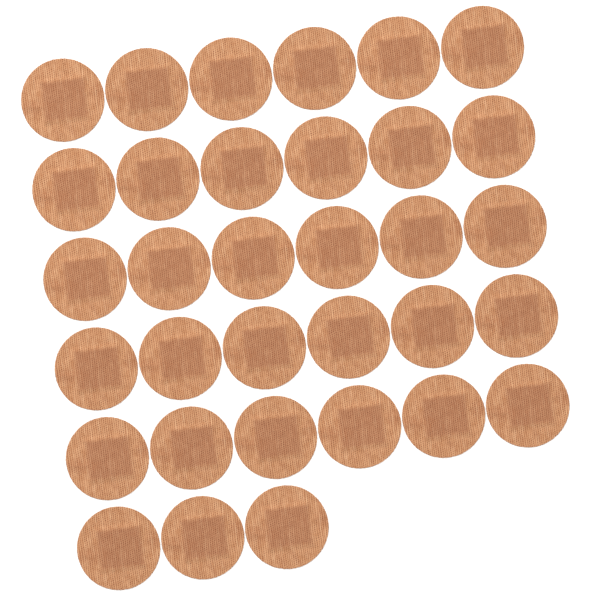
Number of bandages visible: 33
